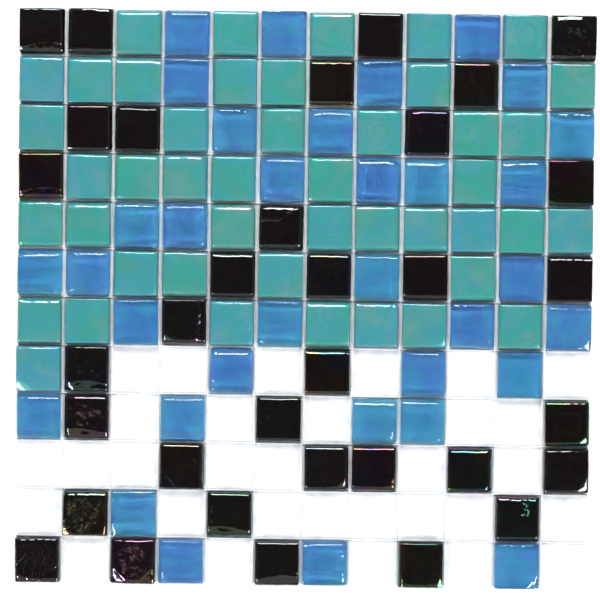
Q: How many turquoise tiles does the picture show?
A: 45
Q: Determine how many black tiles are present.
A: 34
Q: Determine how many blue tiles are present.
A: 34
